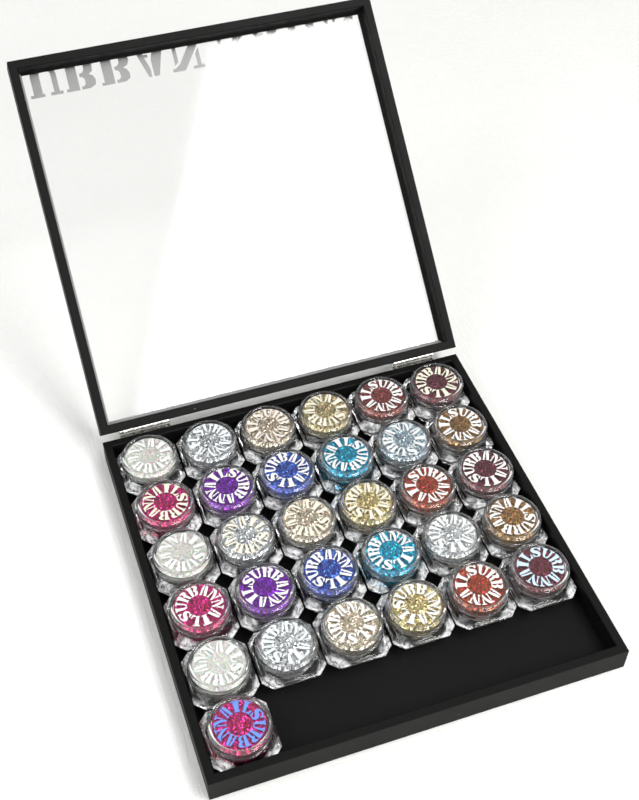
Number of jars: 31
